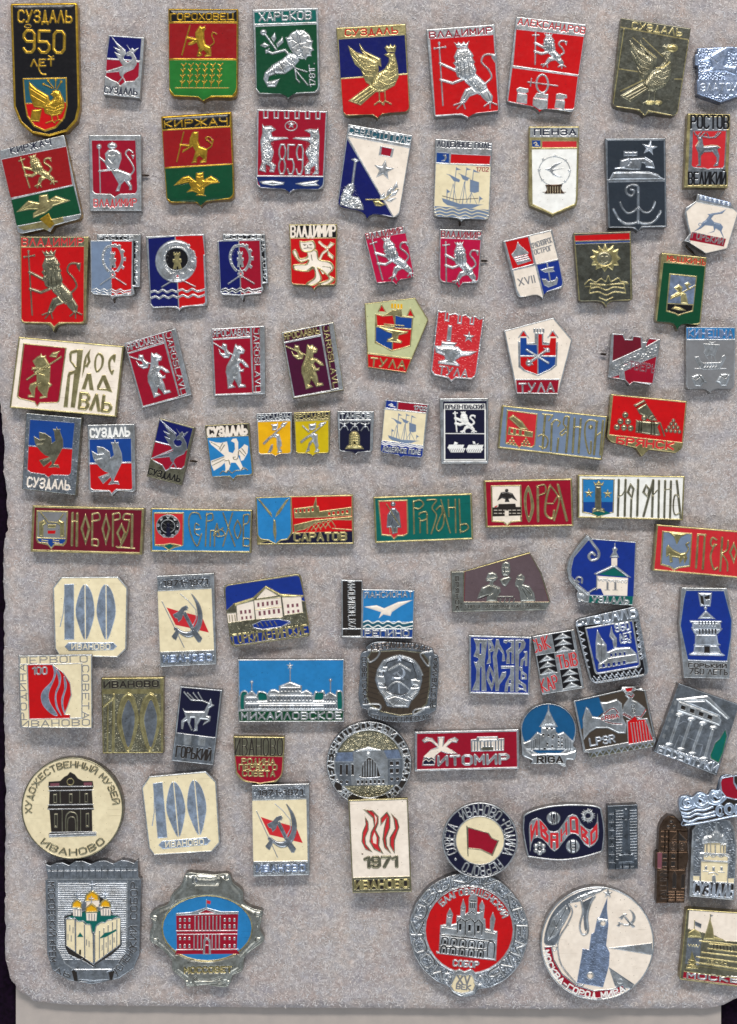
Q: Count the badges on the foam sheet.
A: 92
